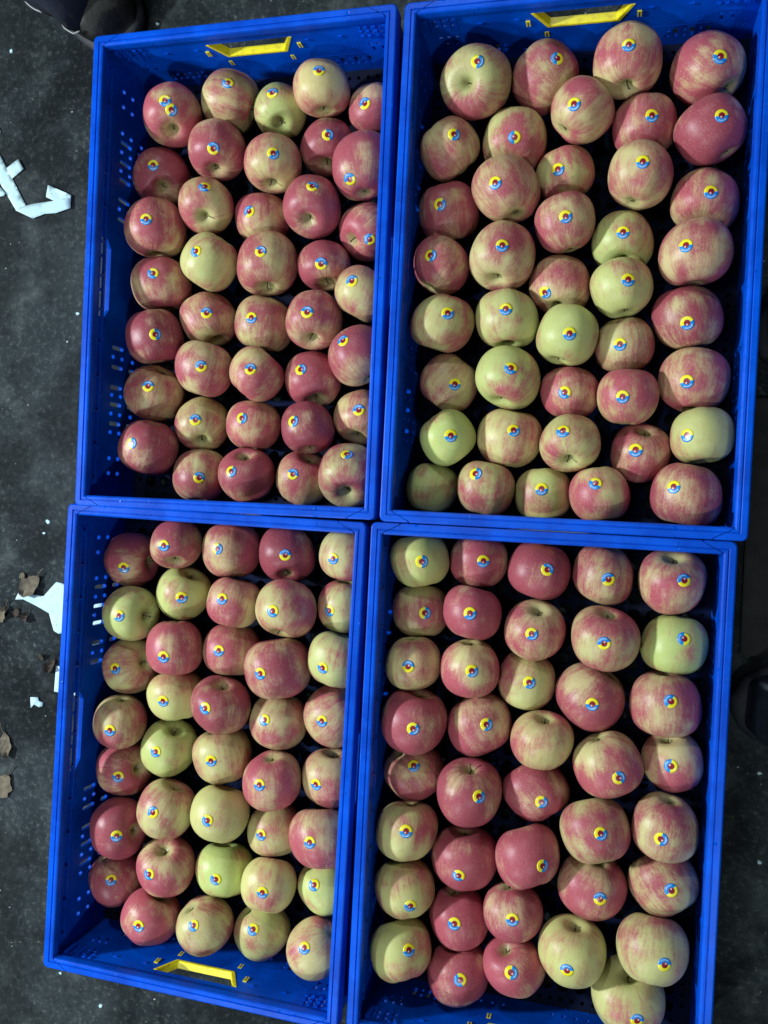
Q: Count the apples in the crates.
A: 157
